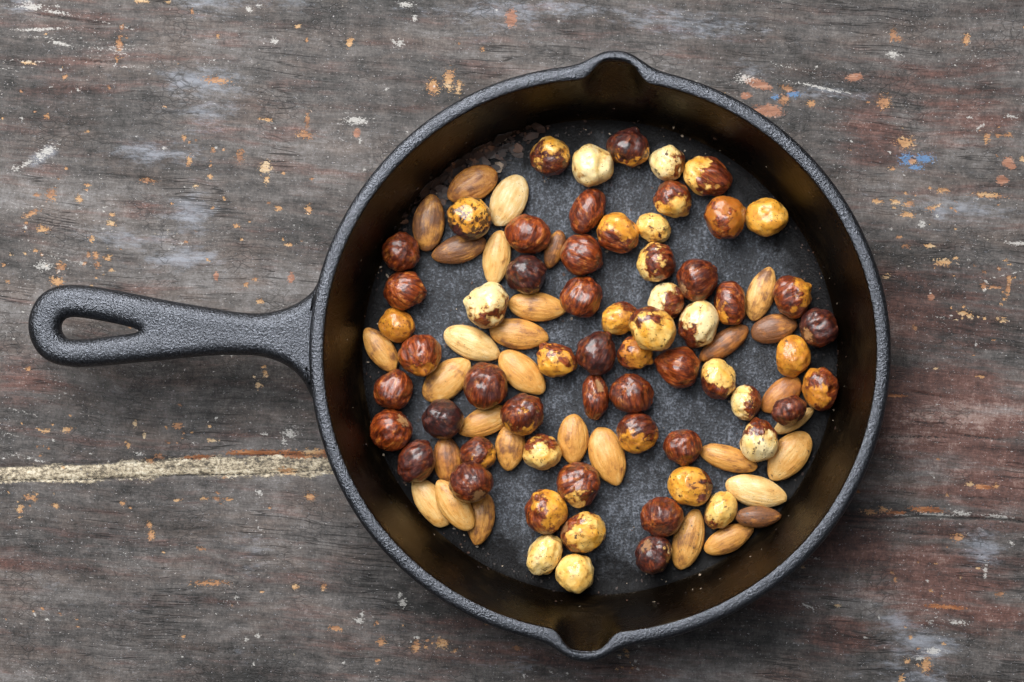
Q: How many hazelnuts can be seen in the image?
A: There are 62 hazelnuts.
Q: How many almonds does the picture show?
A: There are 31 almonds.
